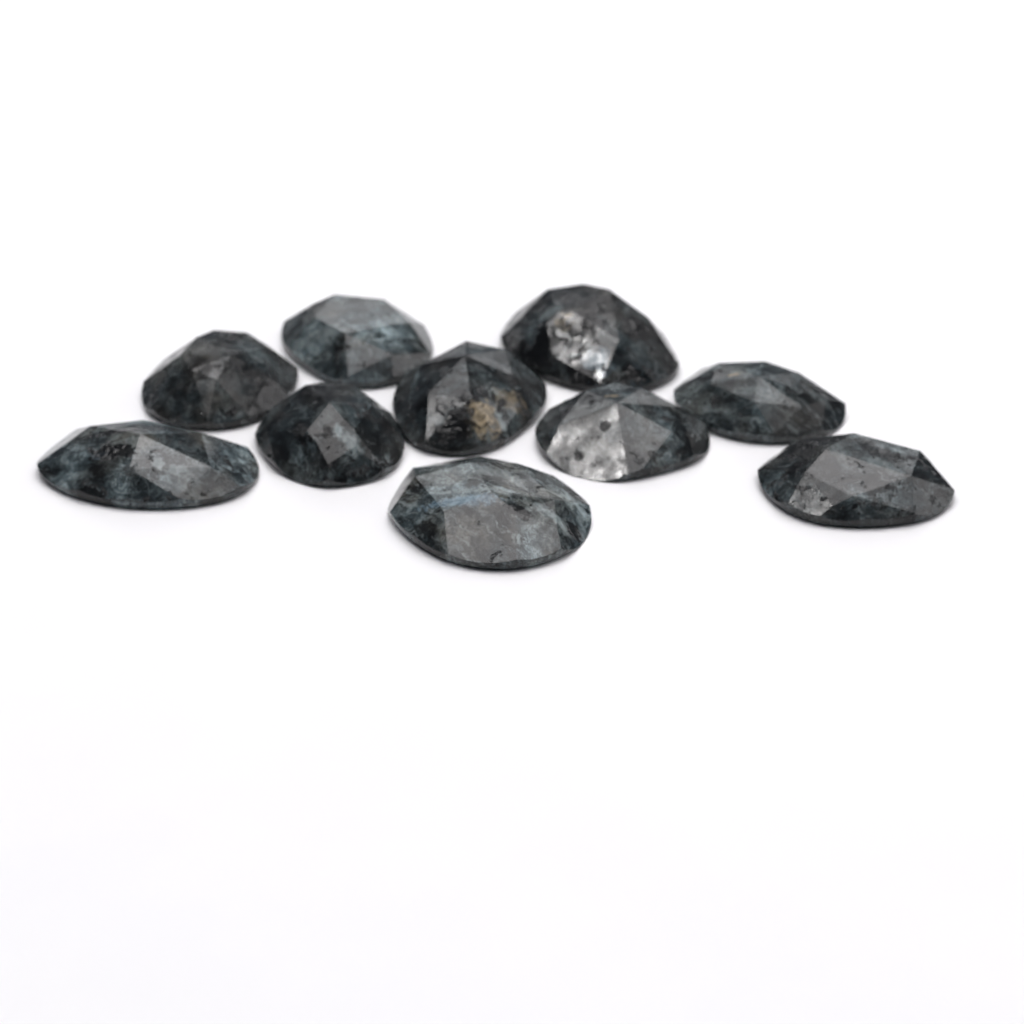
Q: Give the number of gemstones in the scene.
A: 10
